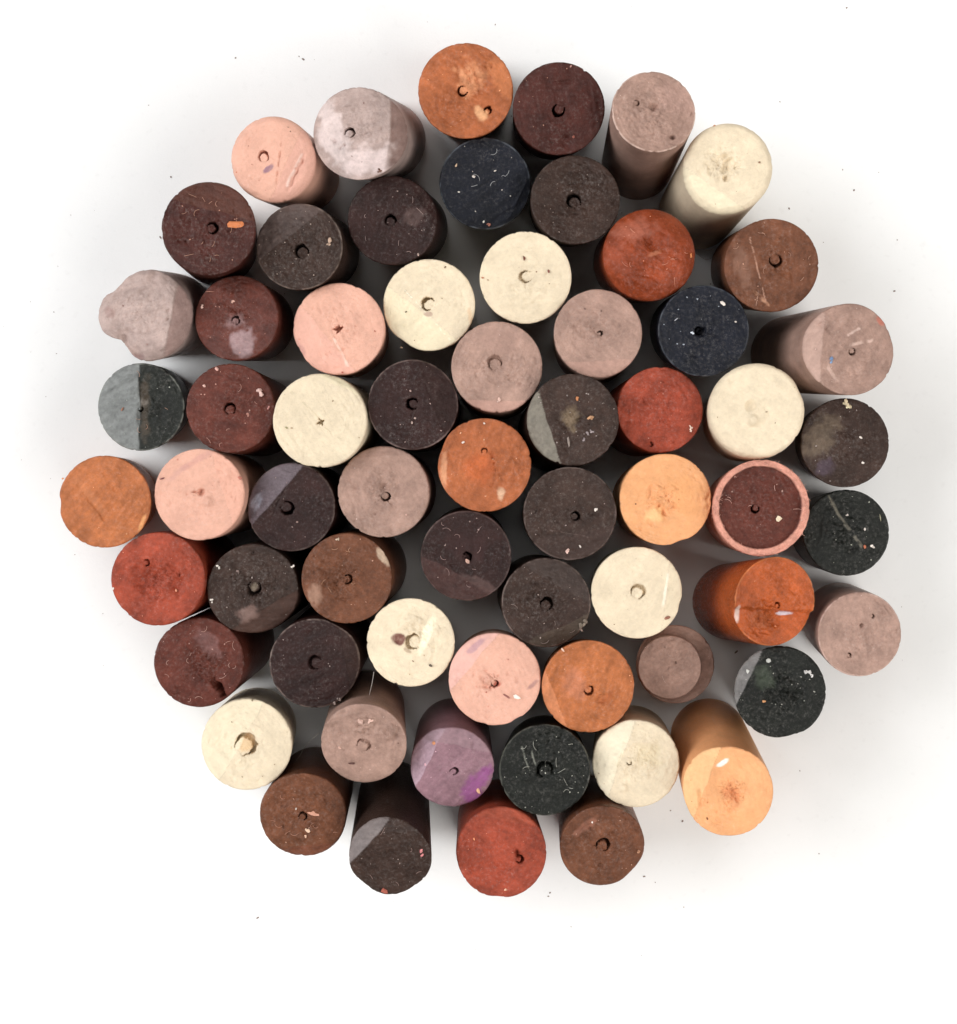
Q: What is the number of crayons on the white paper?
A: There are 64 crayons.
